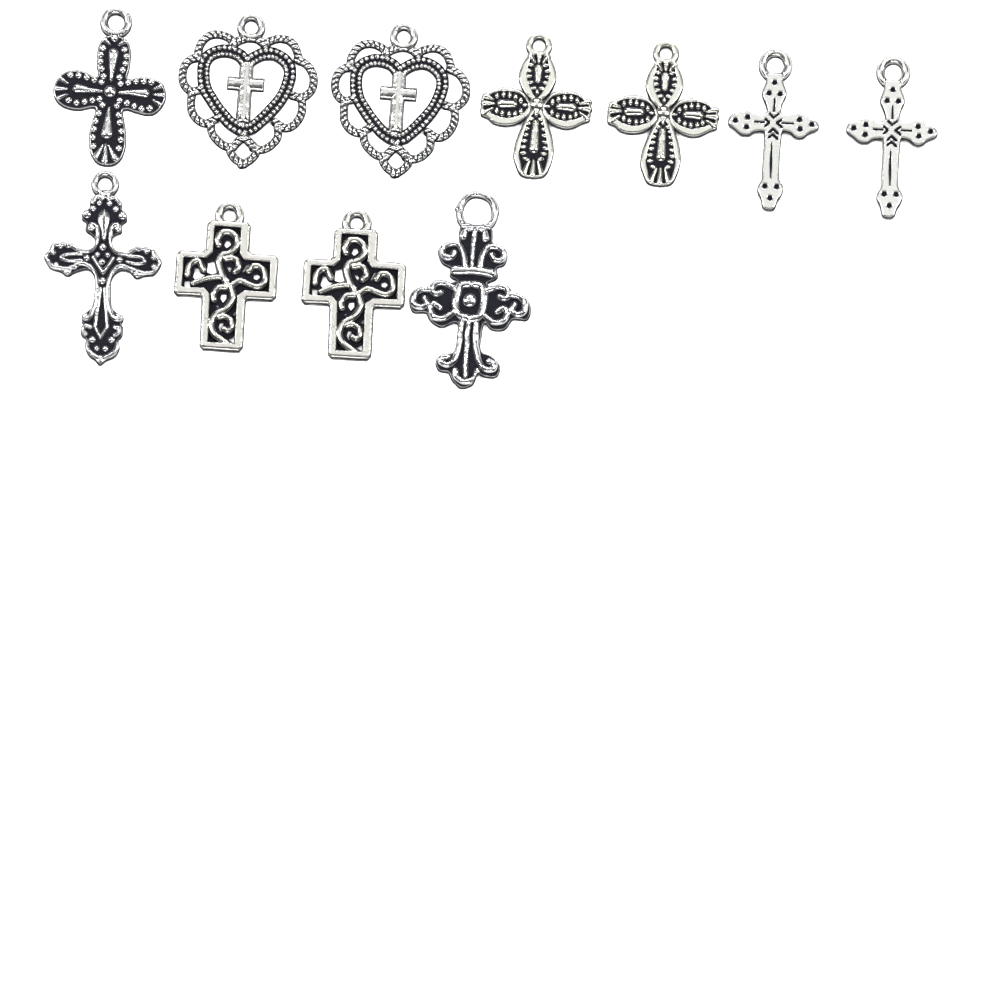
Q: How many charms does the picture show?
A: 11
